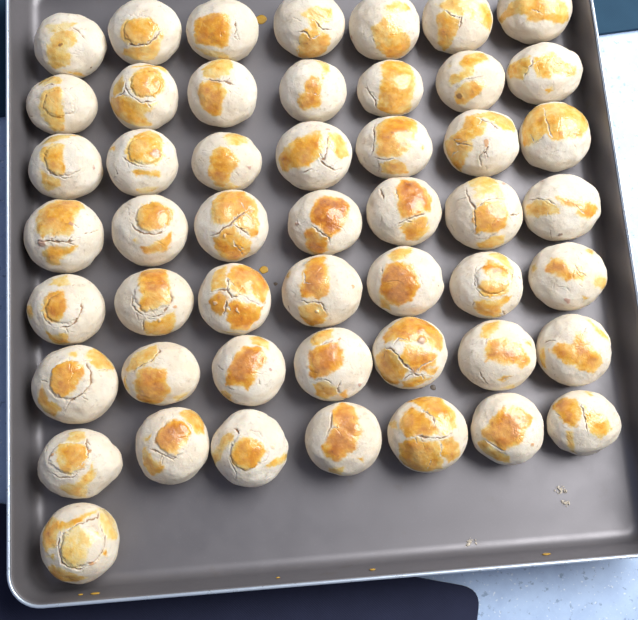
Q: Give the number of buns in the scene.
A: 50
